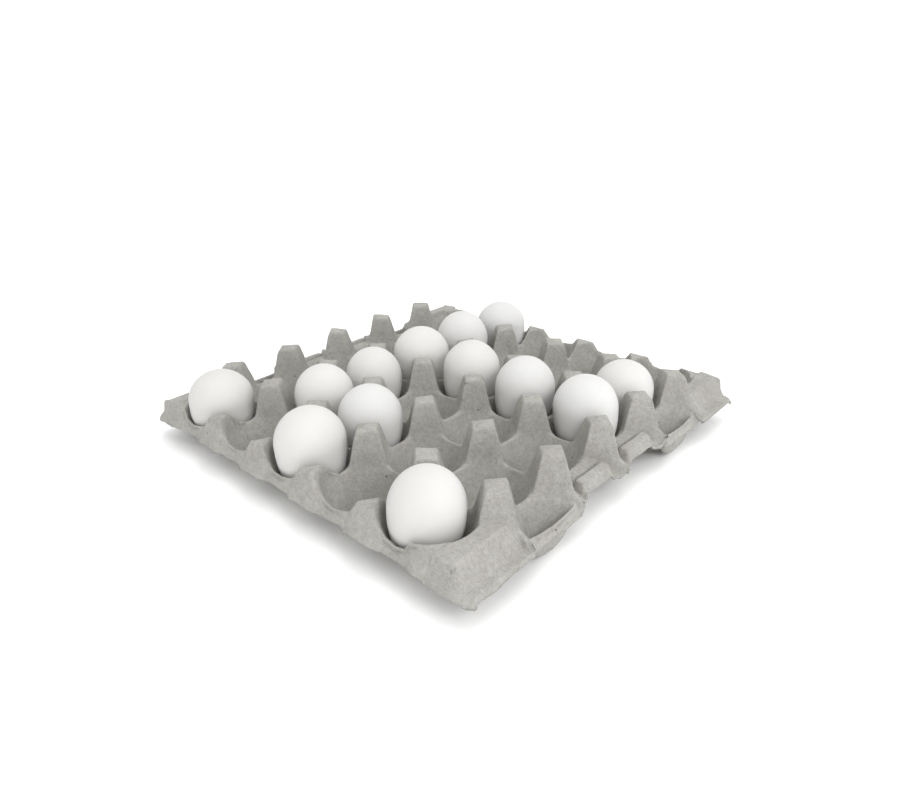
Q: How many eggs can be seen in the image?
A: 13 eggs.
